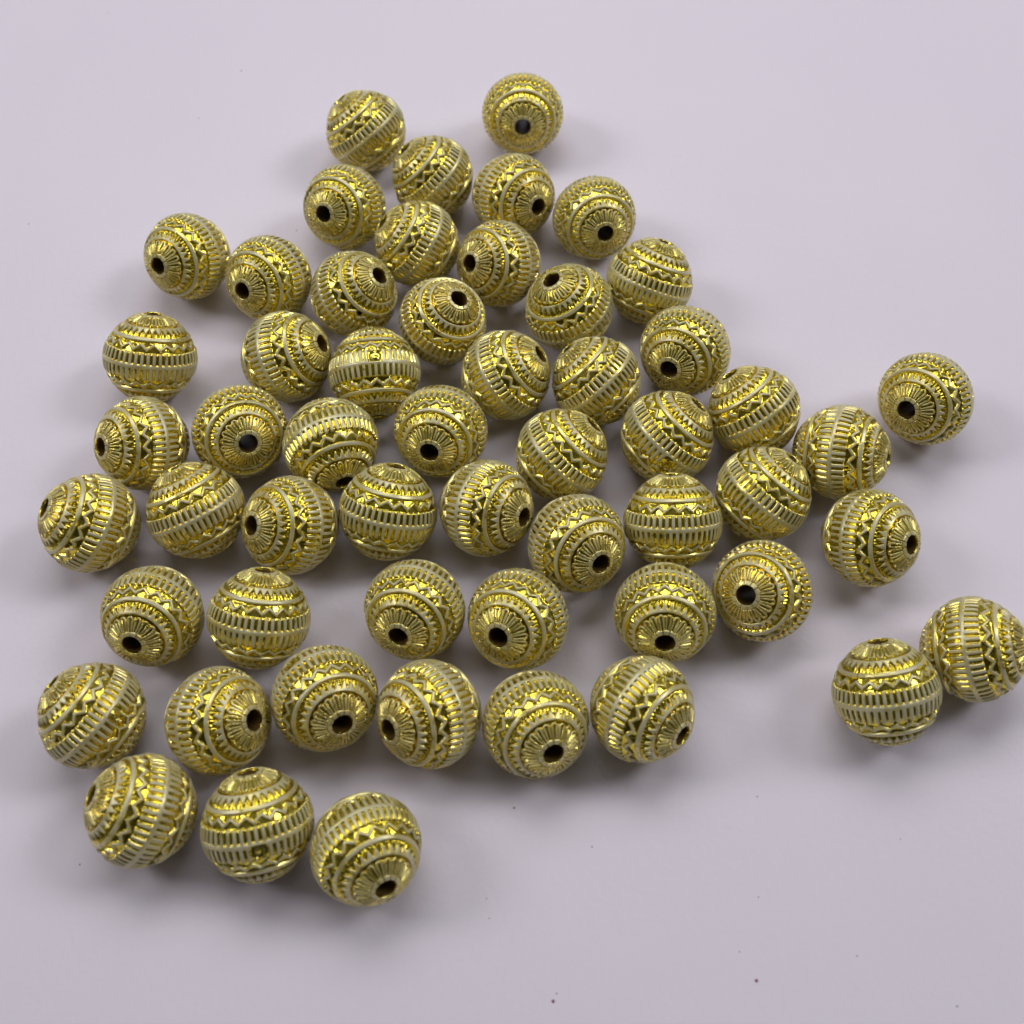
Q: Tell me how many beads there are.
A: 55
